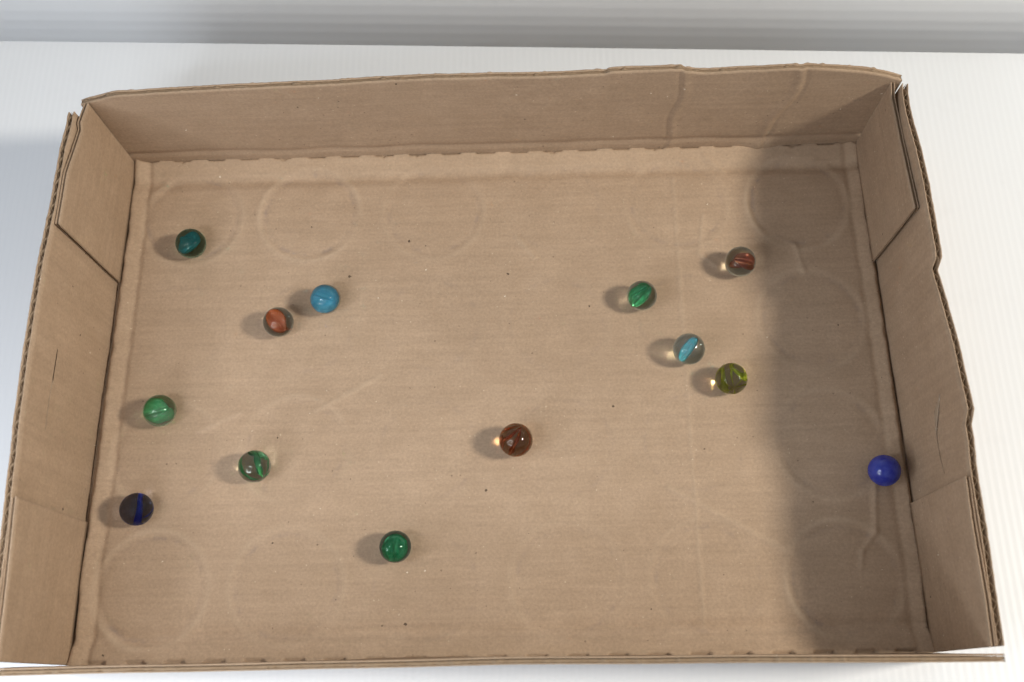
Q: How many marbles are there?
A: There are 13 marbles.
